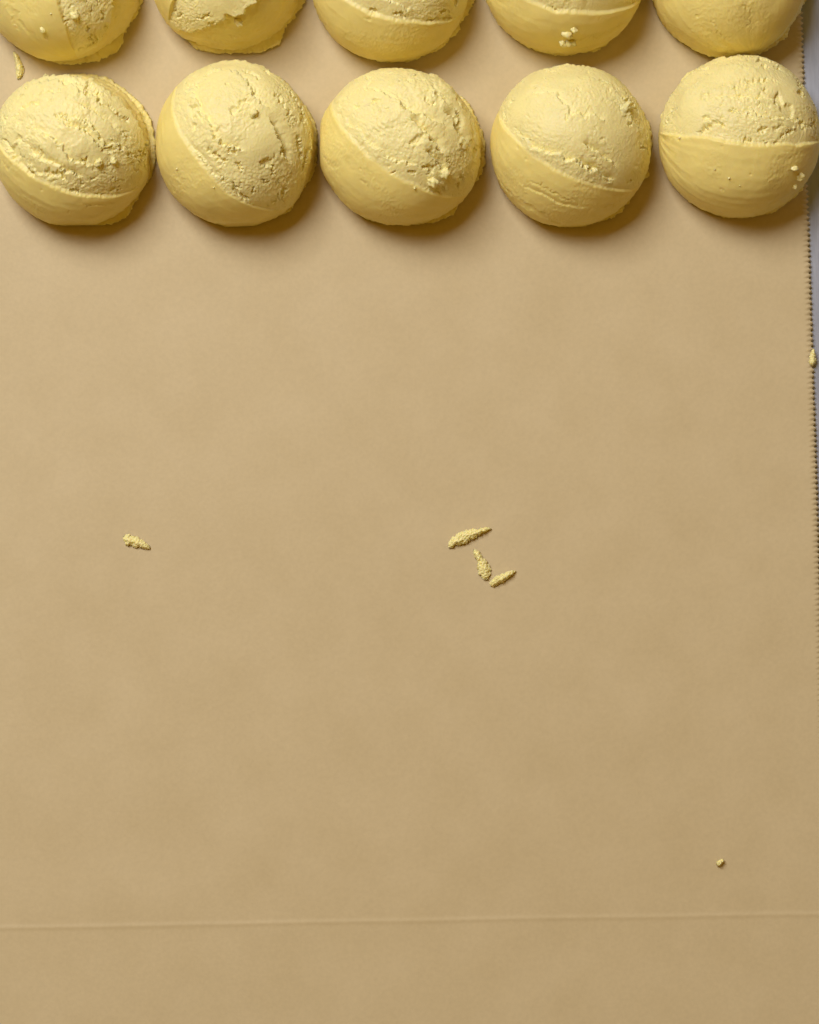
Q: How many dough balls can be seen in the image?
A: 10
